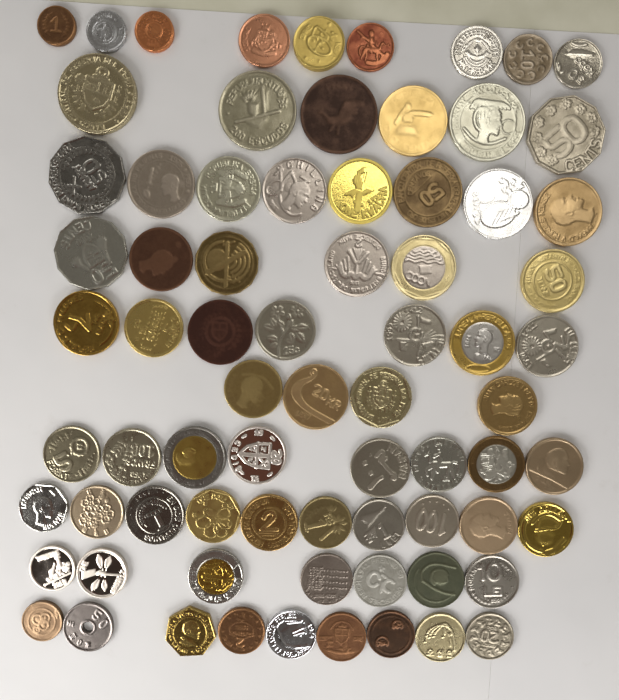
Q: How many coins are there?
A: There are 74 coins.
